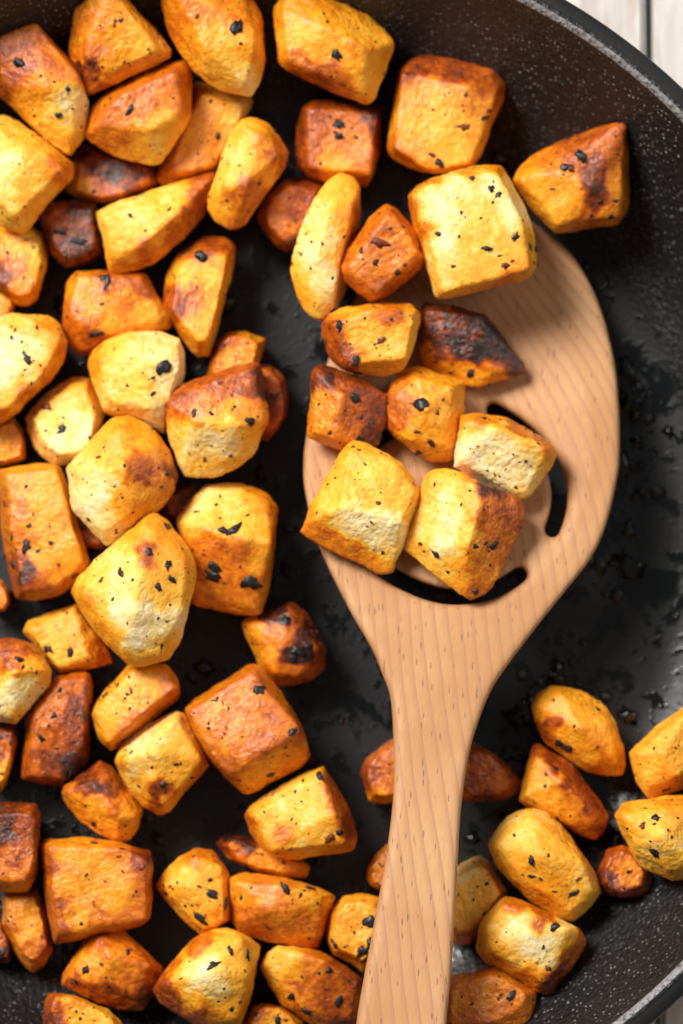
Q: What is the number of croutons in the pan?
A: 78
